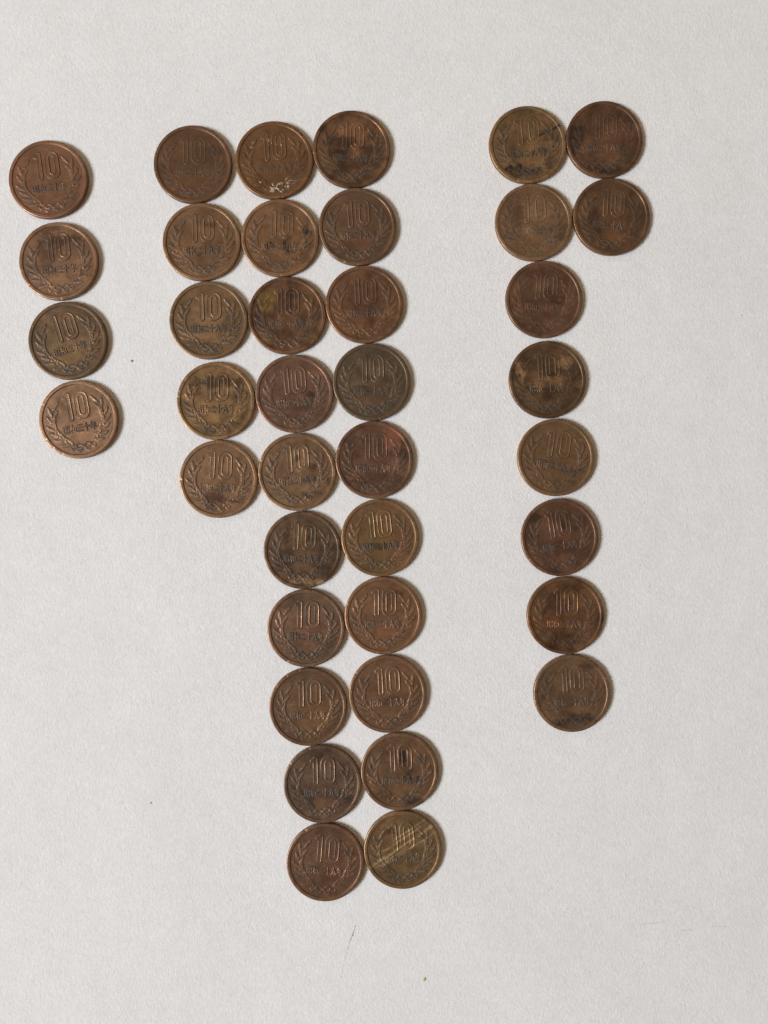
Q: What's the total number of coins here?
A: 39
